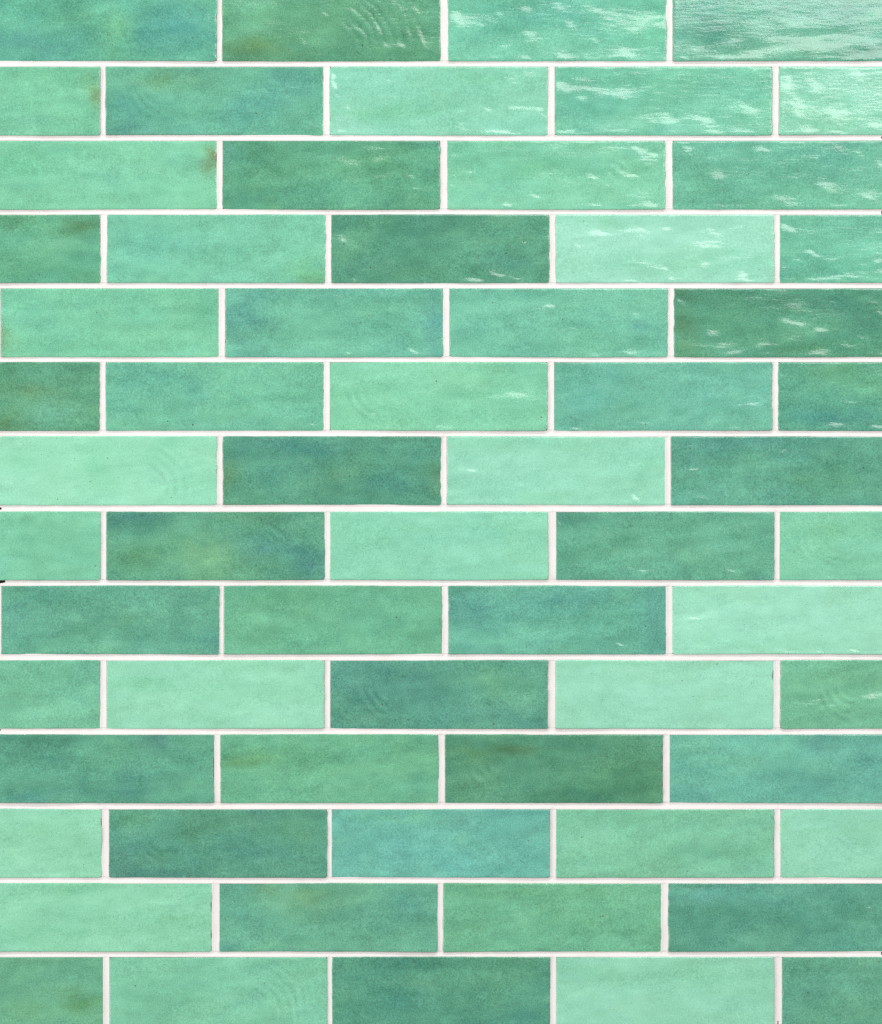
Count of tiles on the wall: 63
